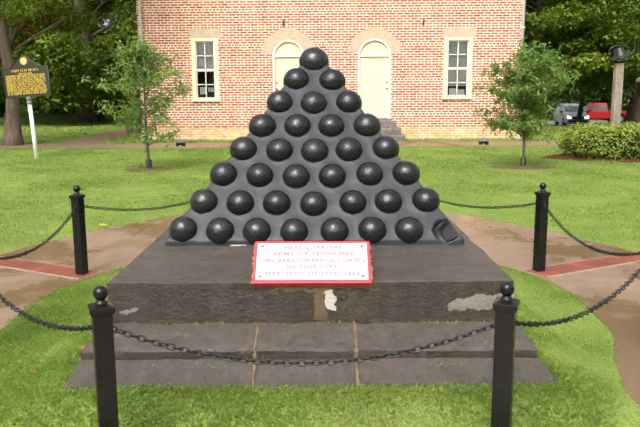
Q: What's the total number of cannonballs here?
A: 35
